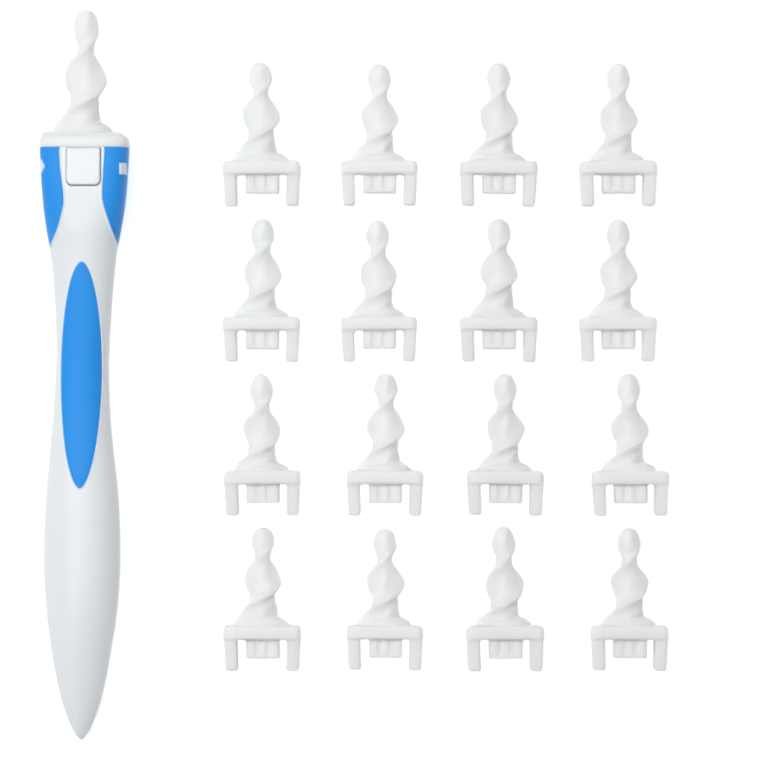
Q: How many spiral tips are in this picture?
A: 17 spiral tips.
